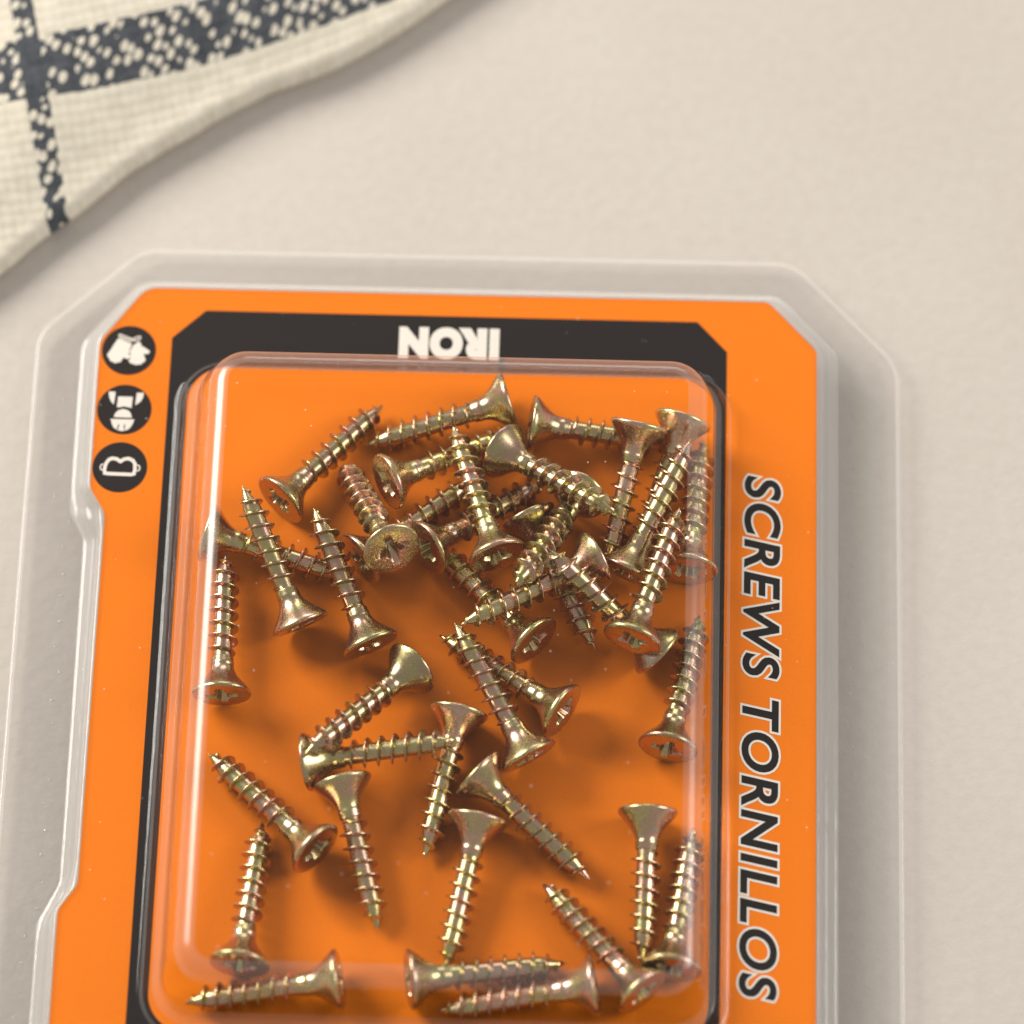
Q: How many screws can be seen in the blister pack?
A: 40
